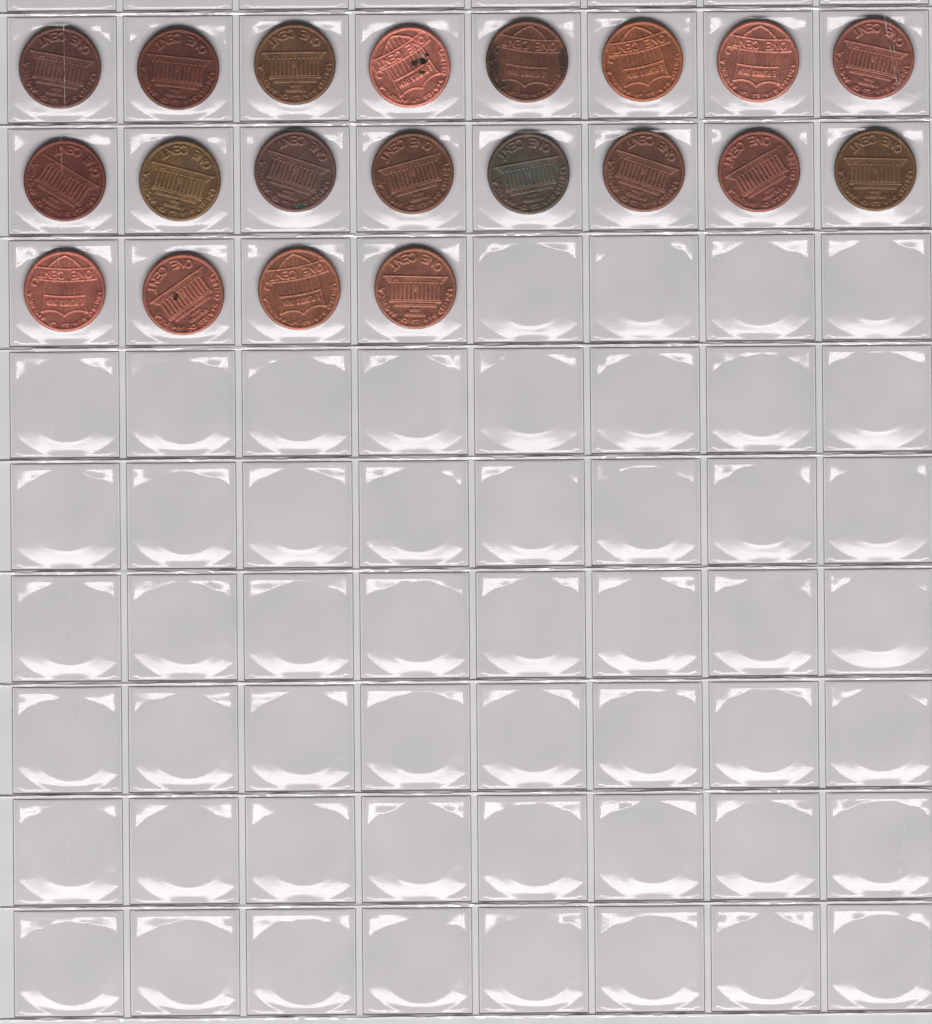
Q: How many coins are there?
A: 20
